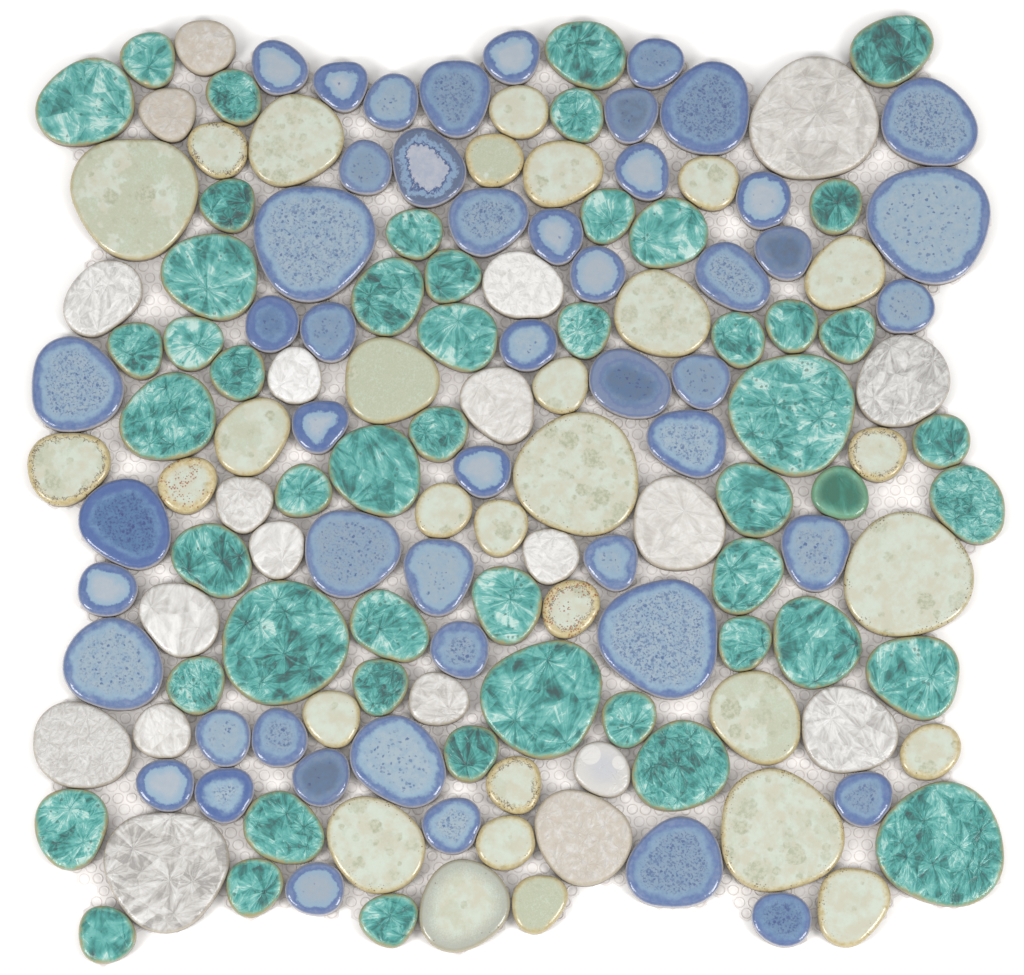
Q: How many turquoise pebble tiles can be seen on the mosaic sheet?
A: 51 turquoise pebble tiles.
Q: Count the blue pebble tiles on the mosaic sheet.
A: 50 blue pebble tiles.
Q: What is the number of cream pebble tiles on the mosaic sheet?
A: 30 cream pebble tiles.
